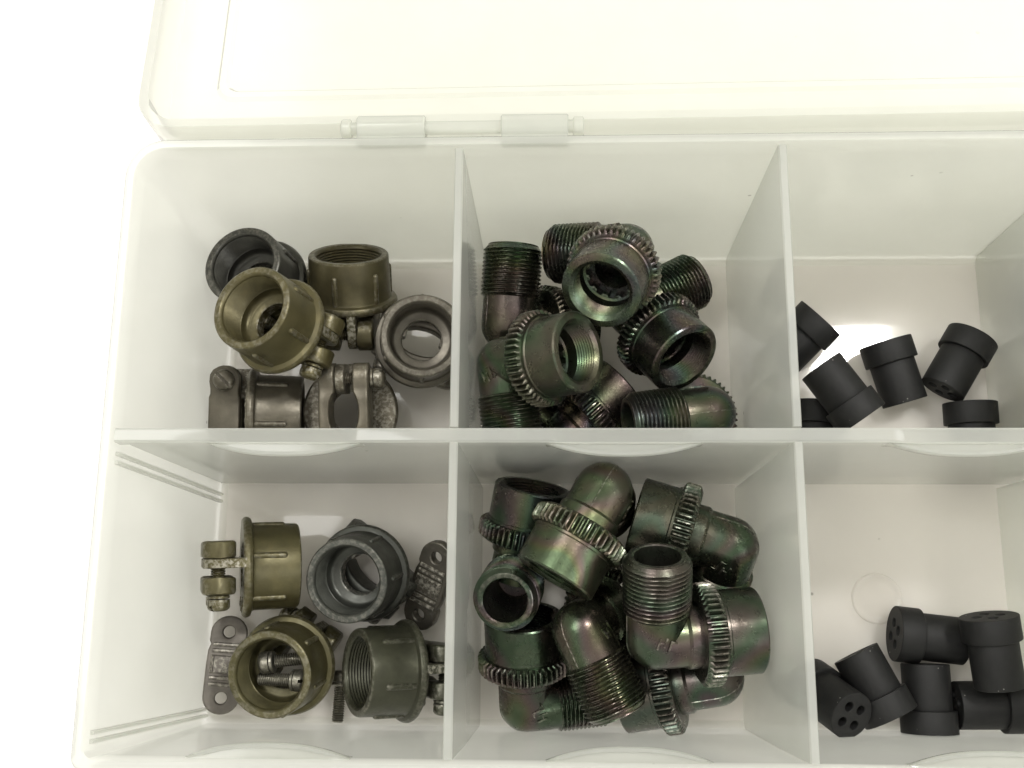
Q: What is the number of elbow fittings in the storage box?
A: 13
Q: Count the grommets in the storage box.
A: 12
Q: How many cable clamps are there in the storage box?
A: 10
